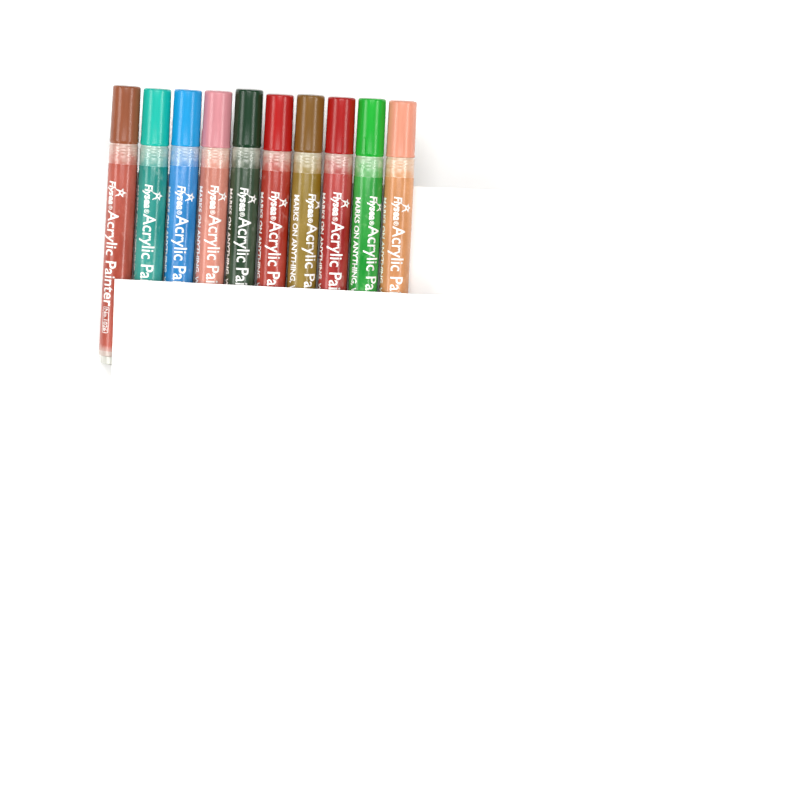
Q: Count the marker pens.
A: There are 10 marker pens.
